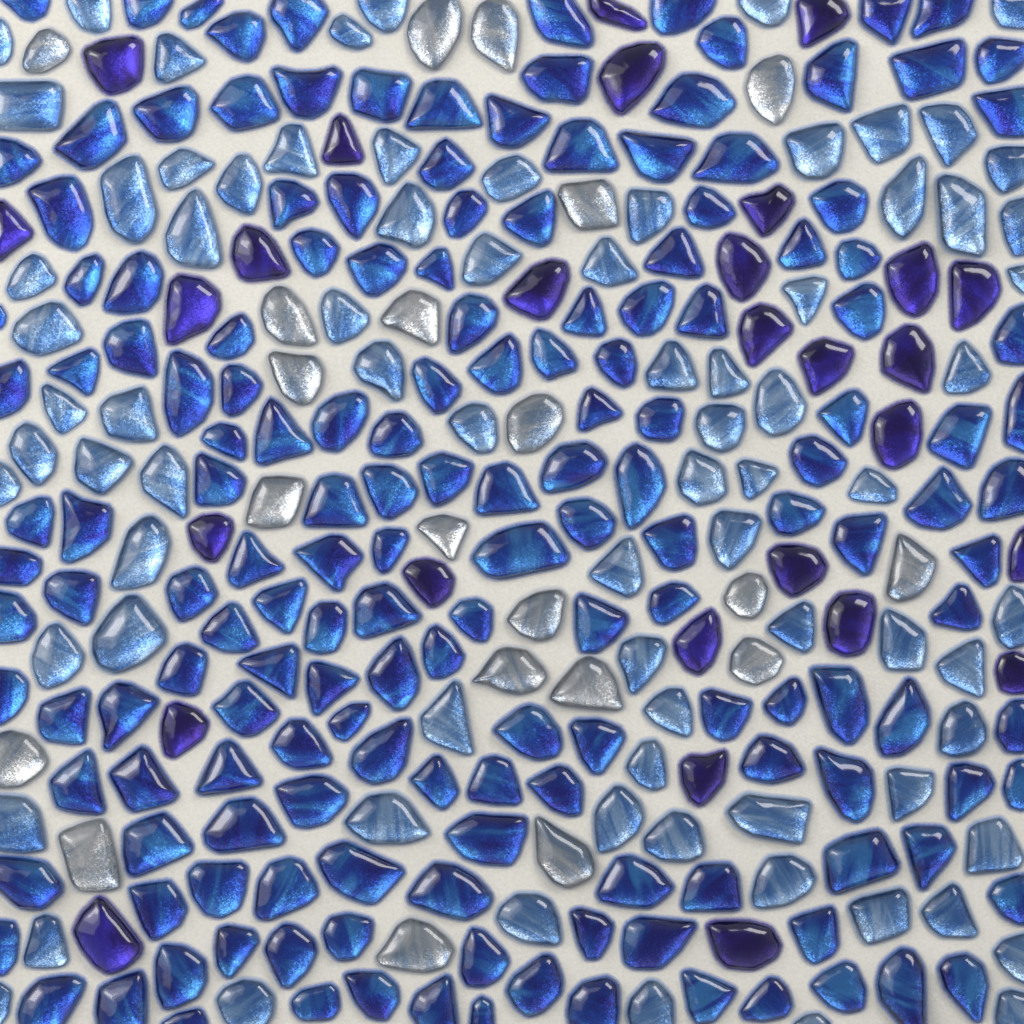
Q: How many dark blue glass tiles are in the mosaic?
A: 169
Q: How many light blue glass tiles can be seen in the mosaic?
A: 79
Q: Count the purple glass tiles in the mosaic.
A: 28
